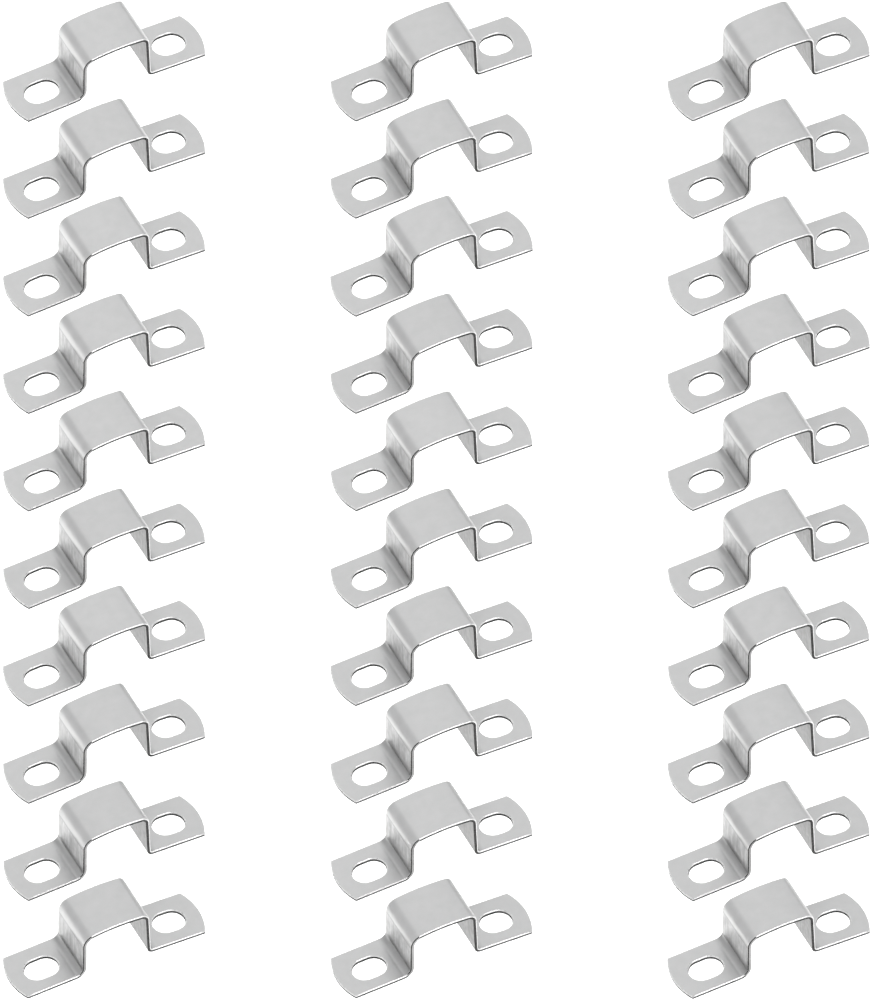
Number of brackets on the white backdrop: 30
